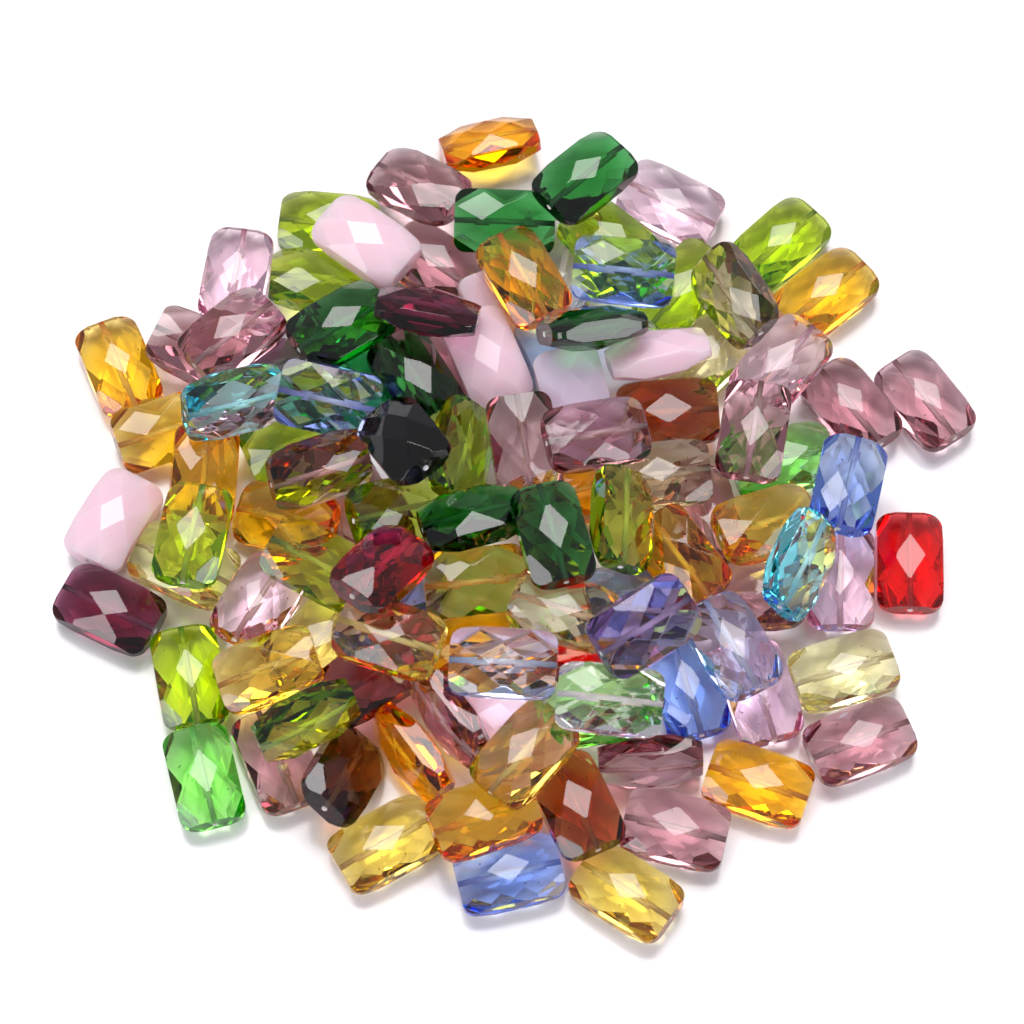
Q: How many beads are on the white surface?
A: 109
